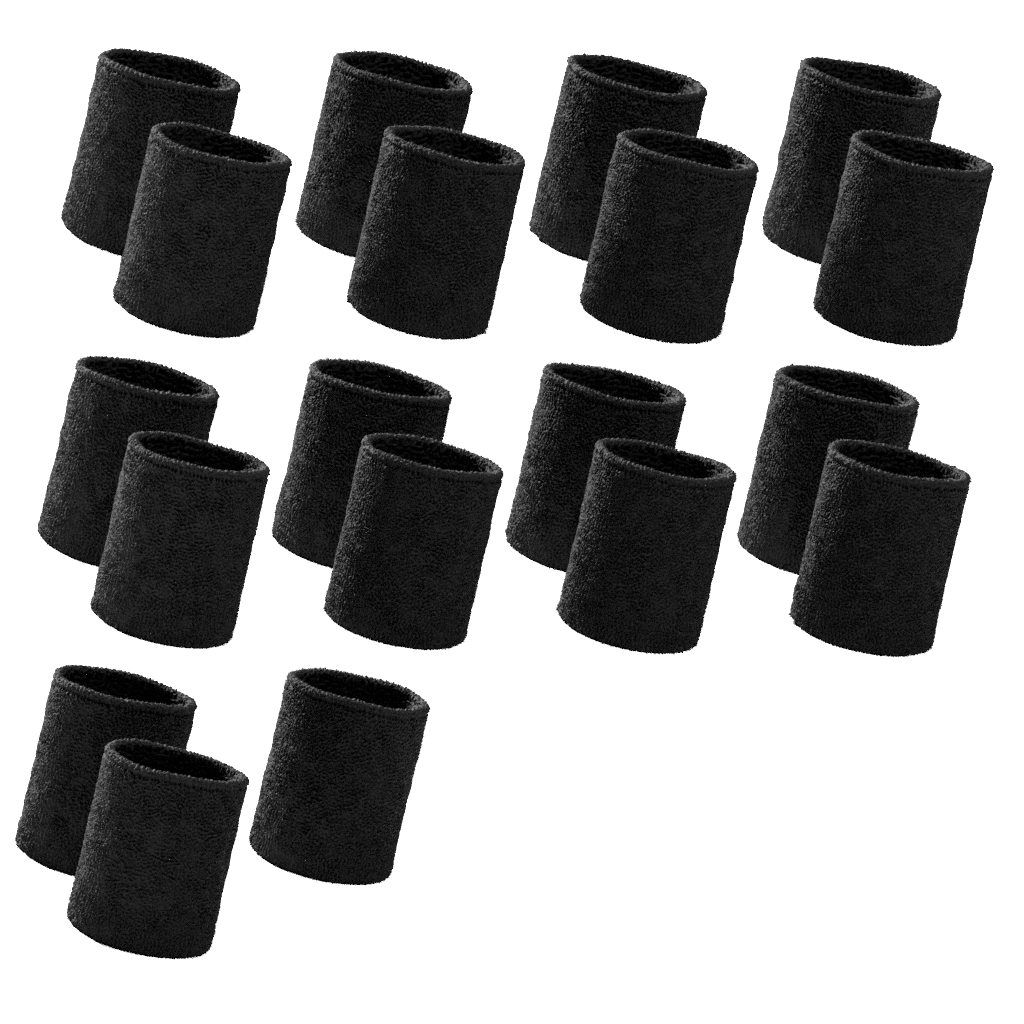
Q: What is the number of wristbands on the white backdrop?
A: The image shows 19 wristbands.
